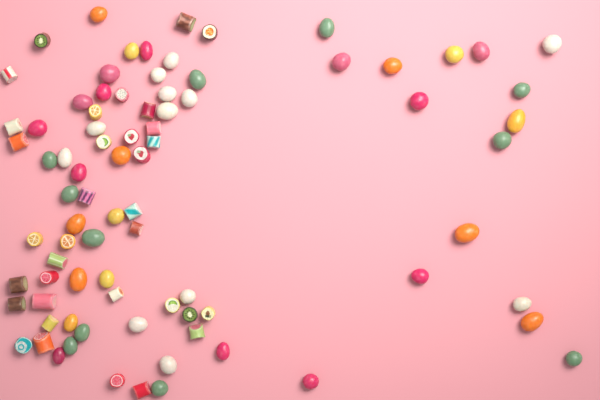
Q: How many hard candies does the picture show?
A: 34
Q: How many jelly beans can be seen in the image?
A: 49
